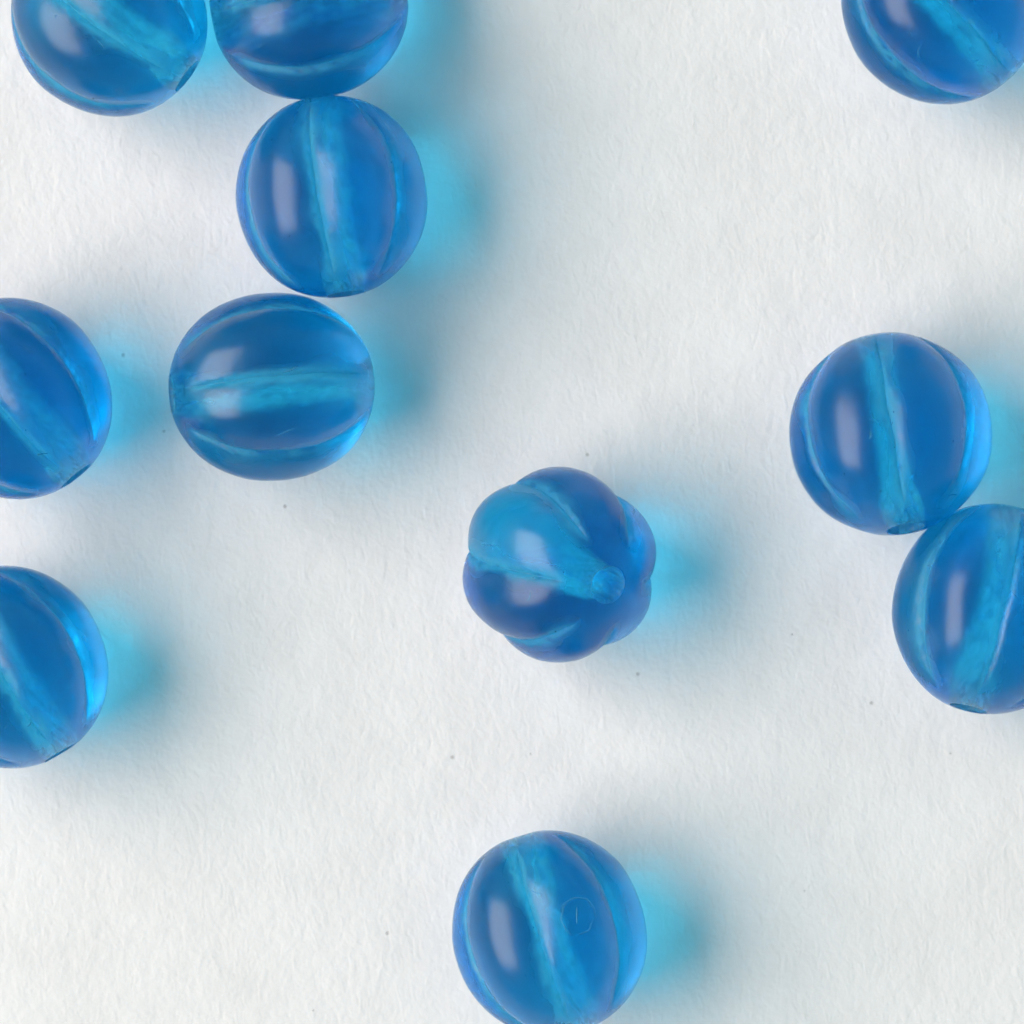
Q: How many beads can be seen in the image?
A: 11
